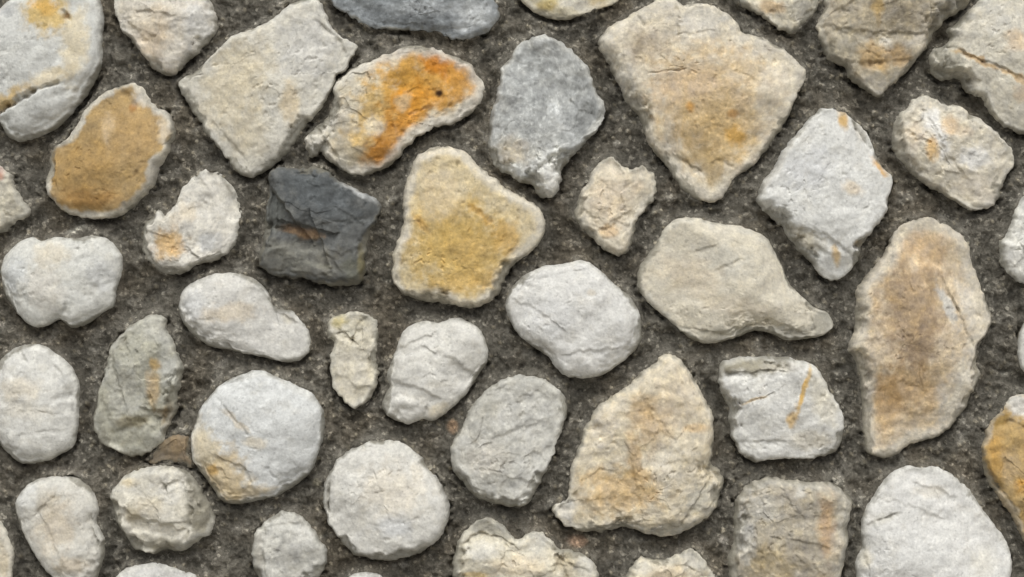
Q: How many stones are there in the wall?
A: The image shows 47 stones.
